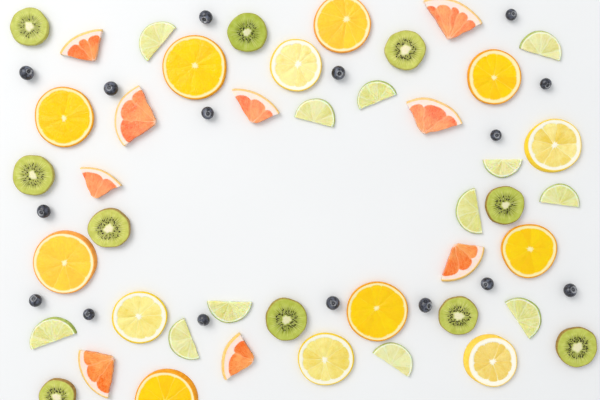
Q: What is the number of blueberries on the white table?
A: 16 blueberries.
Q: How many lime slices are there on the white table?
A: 12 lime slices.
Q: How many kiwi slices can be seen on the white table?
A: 10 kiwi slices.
